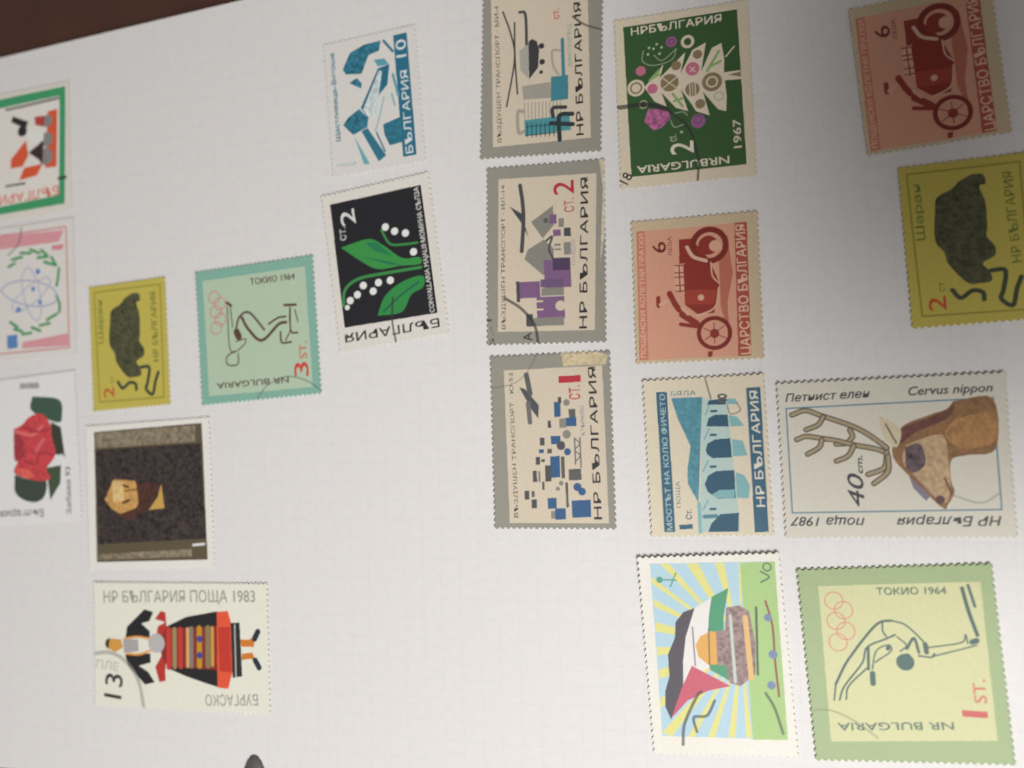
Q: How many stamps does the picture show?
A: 20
